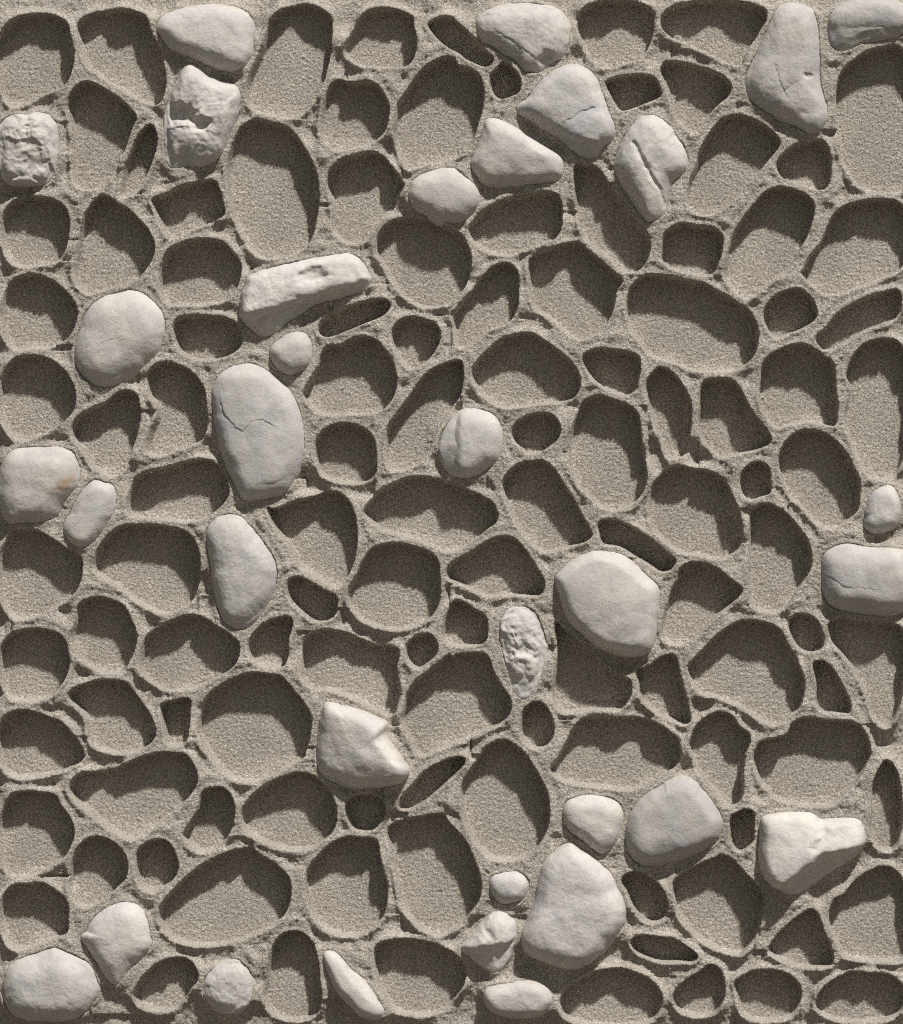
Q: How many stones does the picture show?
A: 34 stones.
